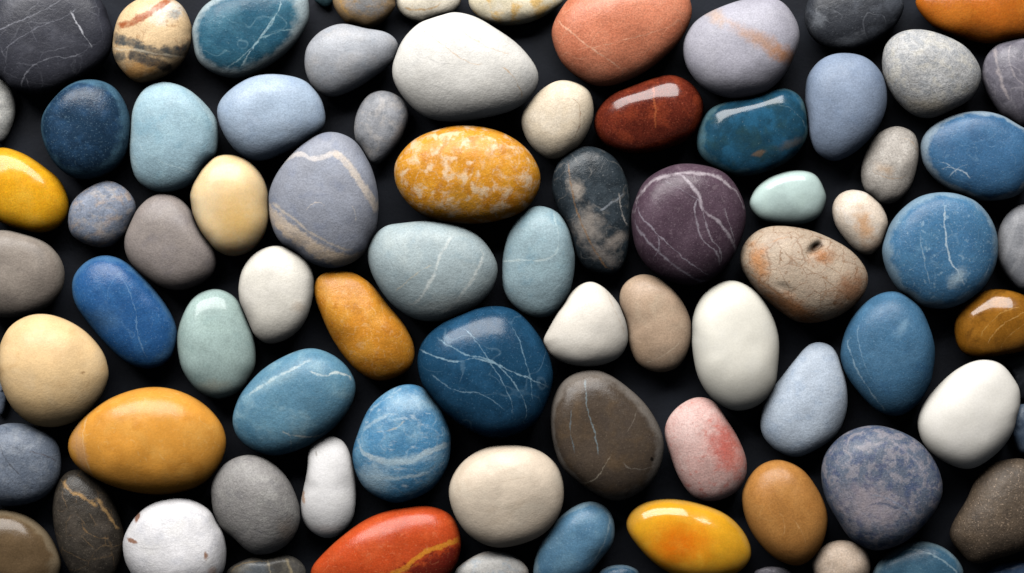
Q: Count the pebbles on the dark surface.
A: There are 83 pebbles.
